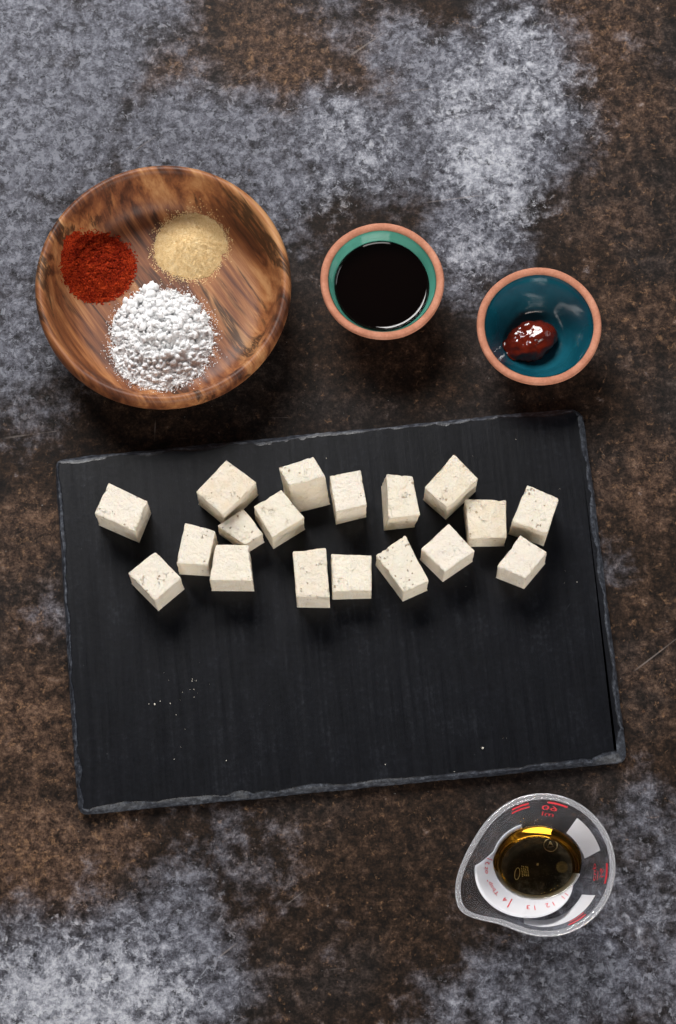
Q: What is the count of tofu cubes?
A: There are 18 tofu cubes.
